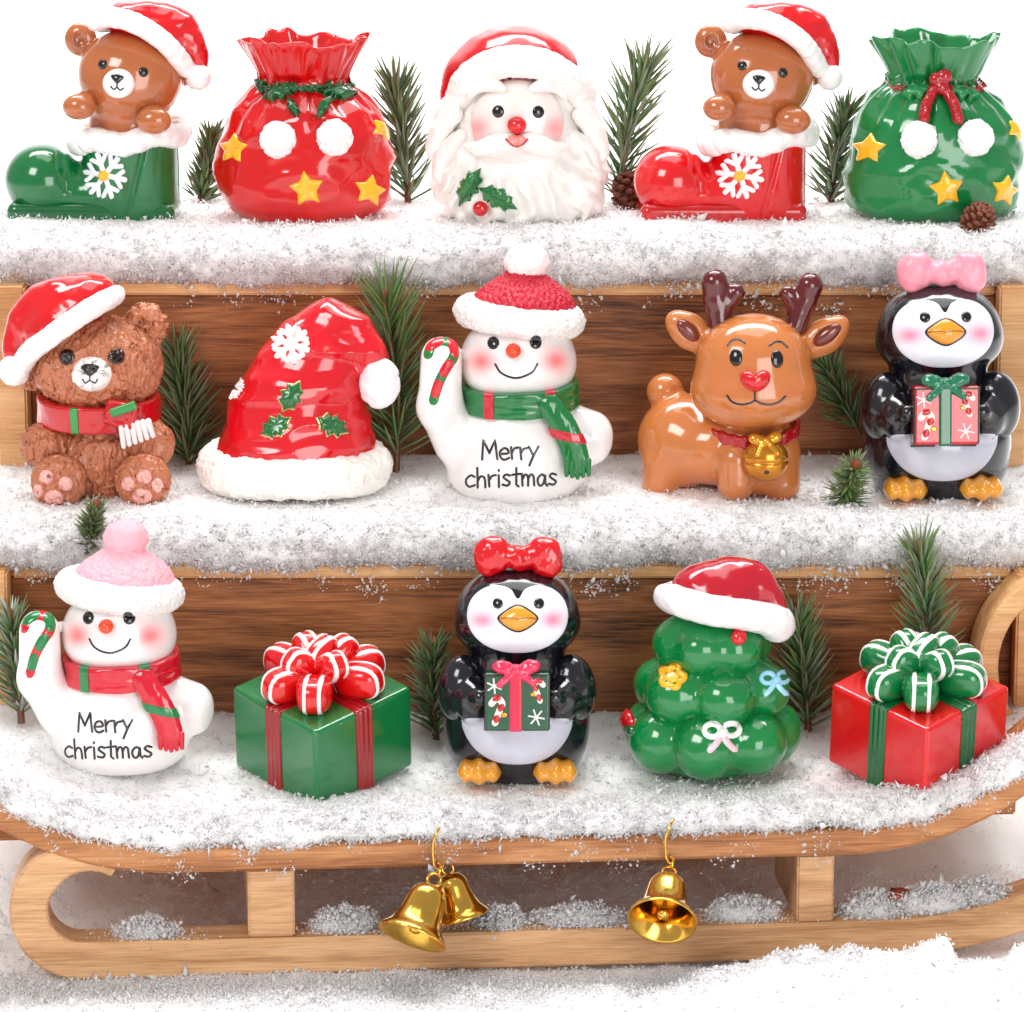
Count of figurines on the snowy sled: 15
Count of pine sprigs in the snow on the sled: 13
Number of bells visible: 3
